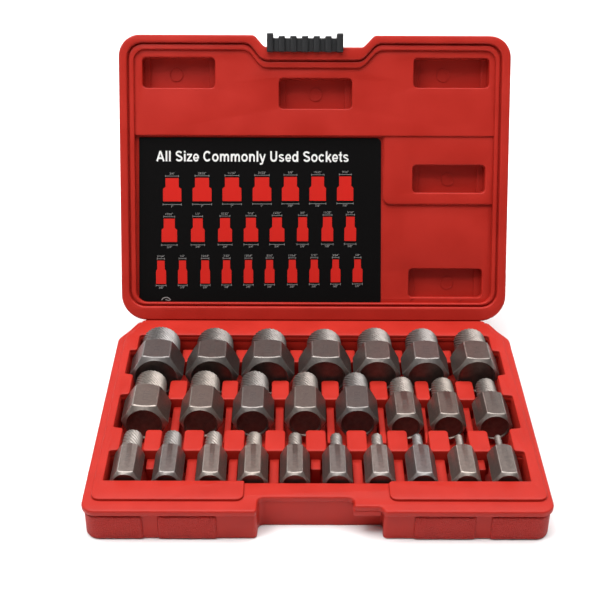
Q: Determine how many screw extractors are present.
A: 25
